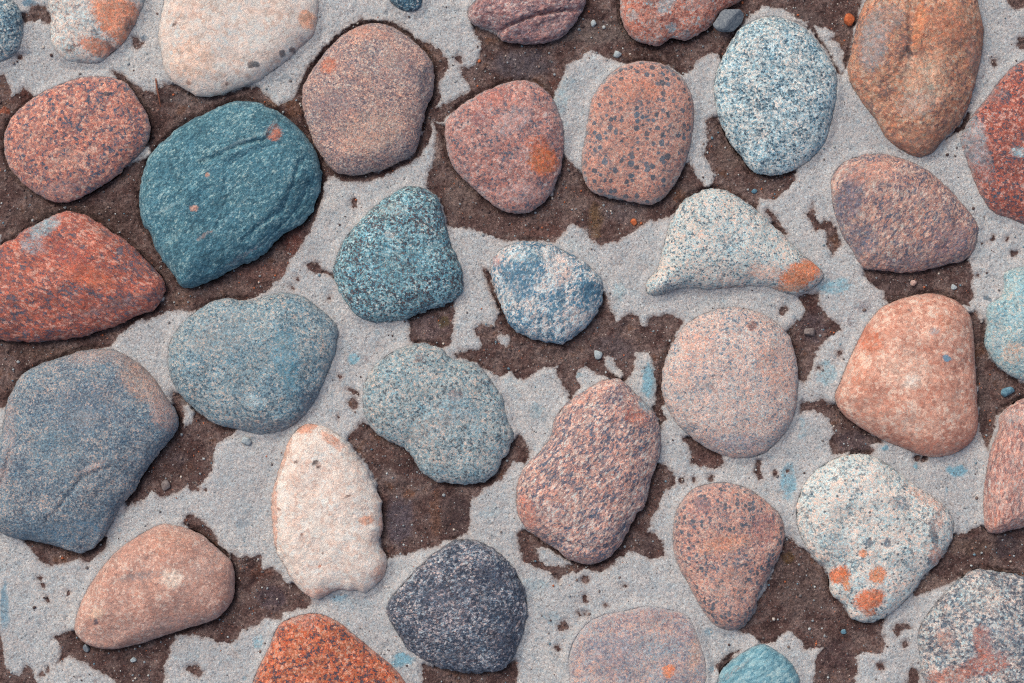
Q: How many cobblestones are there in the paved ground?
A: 36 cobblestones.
